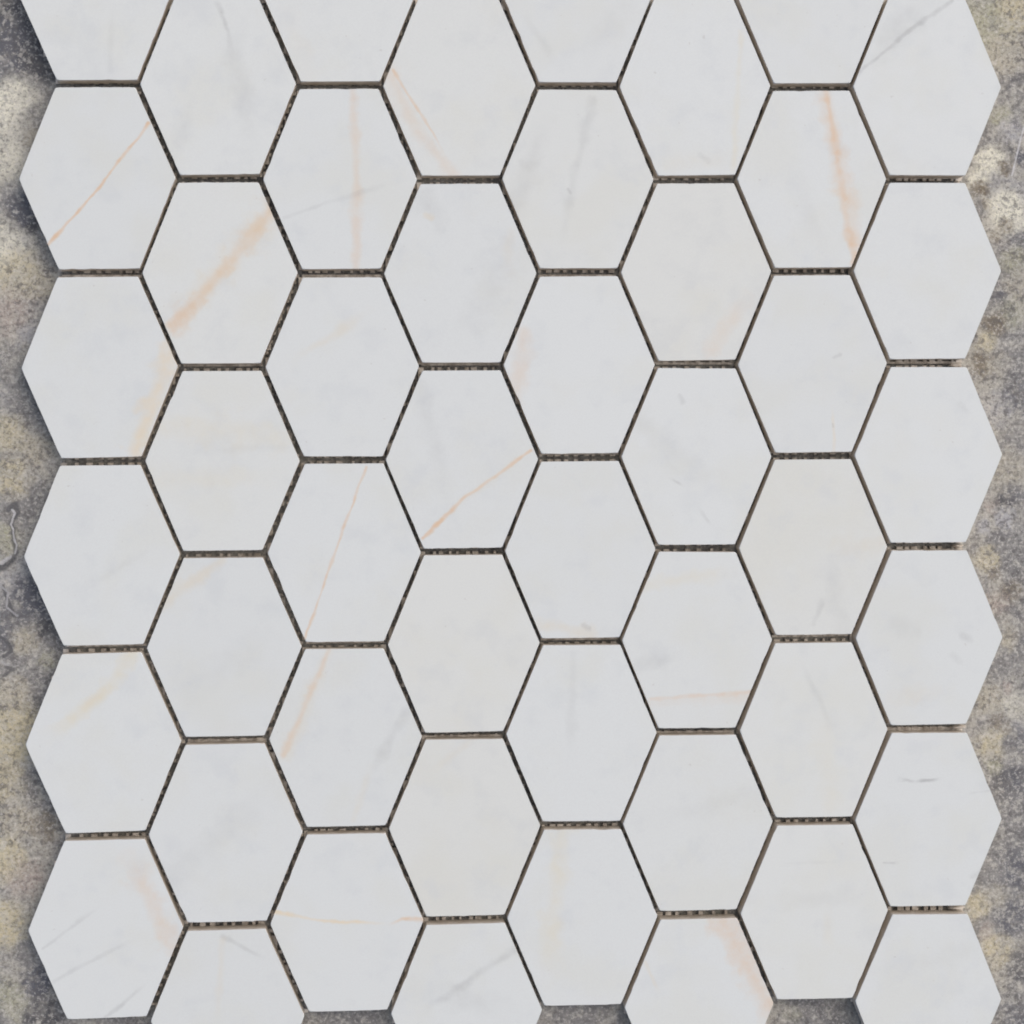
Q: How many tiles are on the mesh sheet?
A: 48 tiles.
